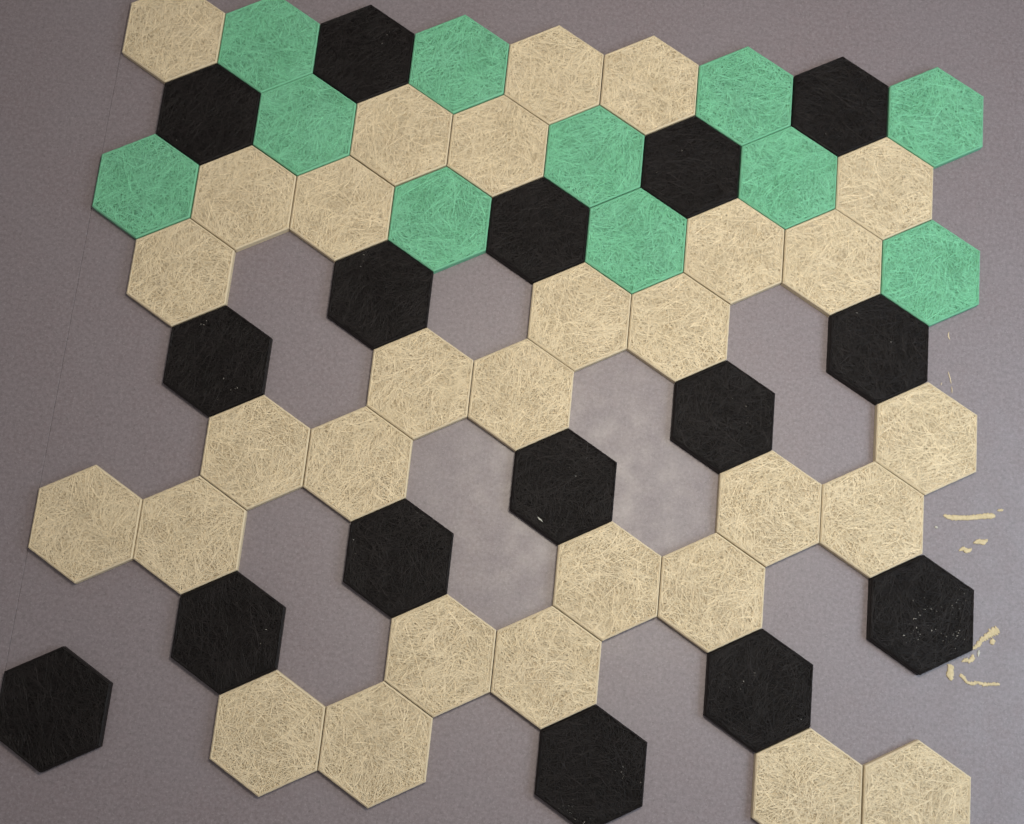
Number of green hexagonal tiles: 11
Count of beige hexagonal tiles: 30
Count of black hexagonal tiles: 16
